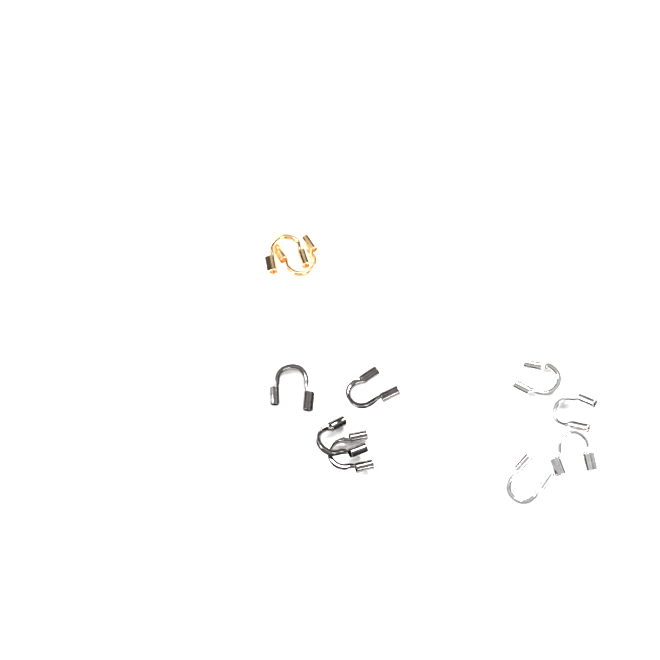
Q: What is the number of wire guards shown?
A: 10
